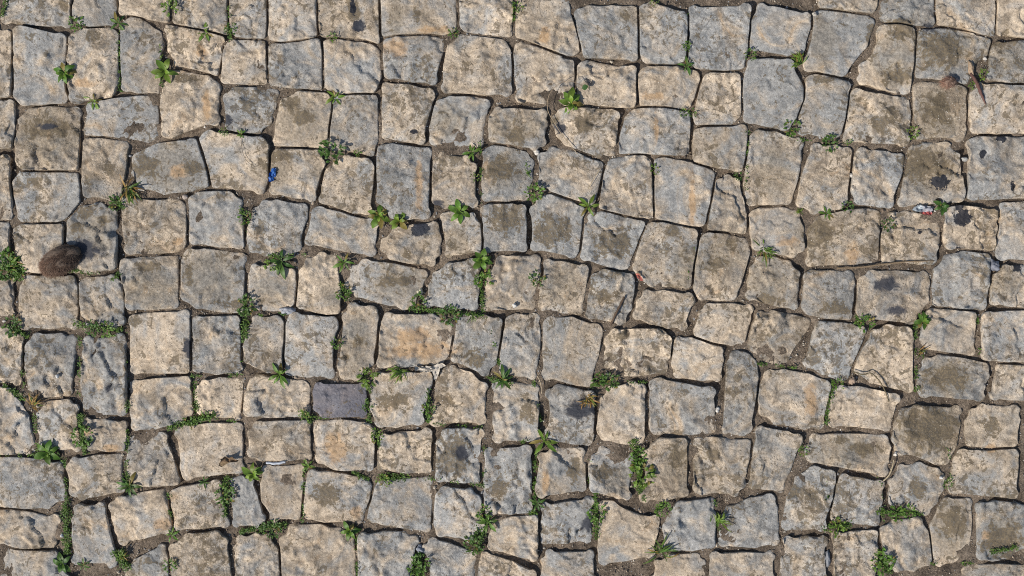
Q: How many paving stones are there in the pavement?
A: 200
